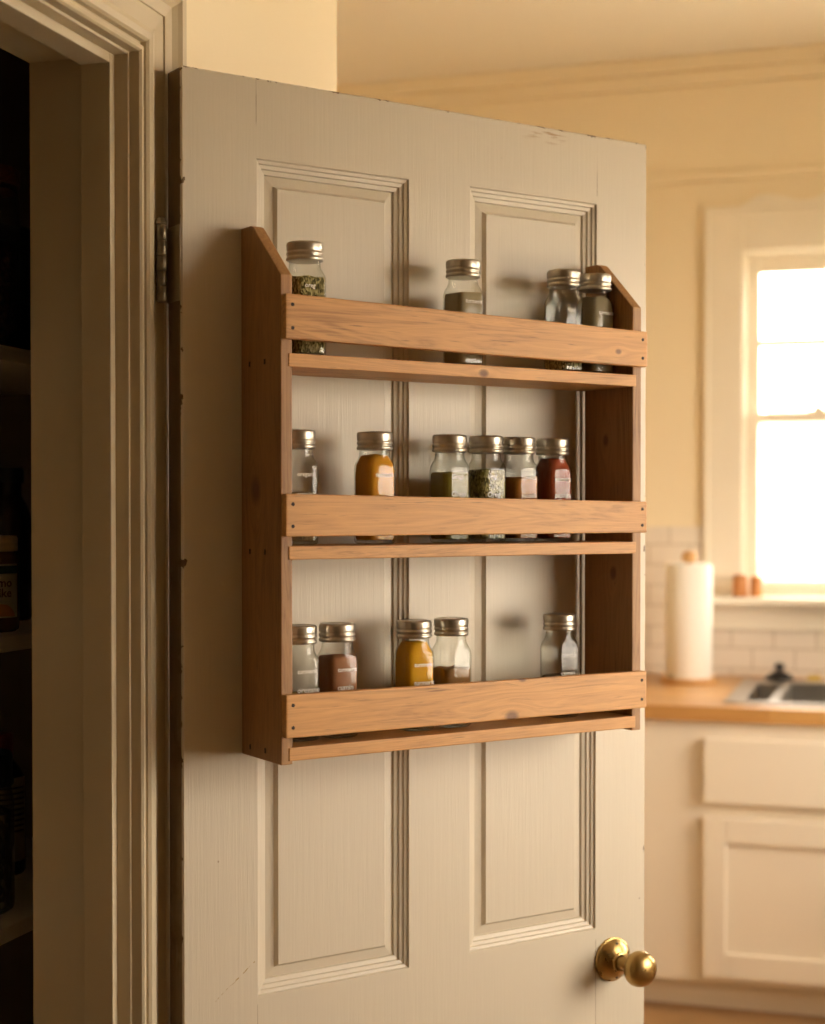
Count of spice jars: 15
